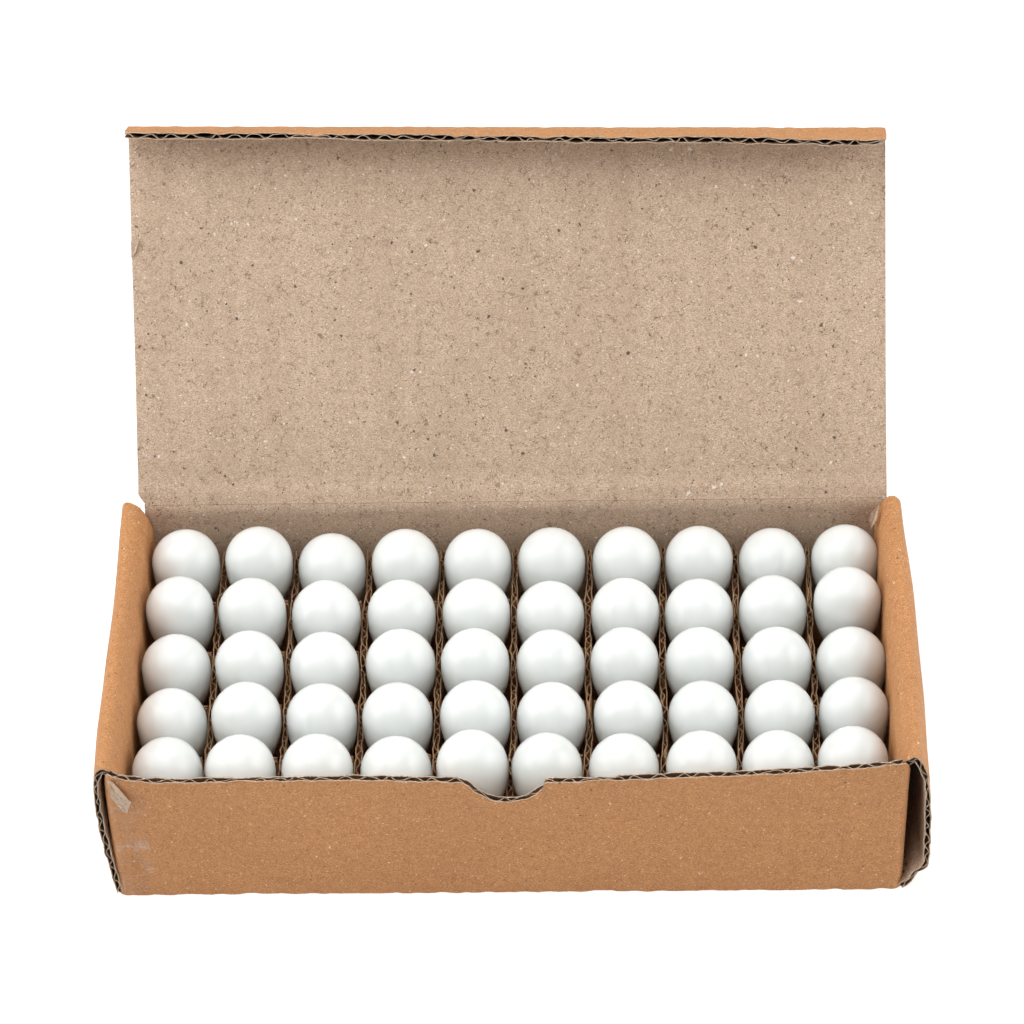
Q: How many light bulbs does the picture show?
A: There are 50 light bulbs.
